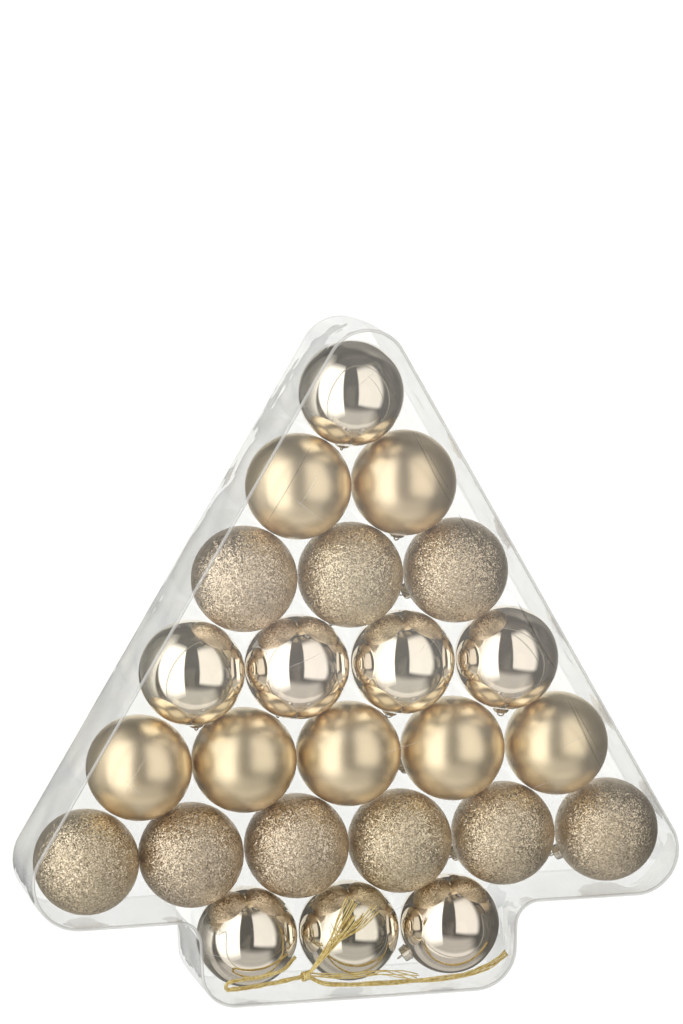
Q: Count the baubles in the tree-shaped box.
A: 24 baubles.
